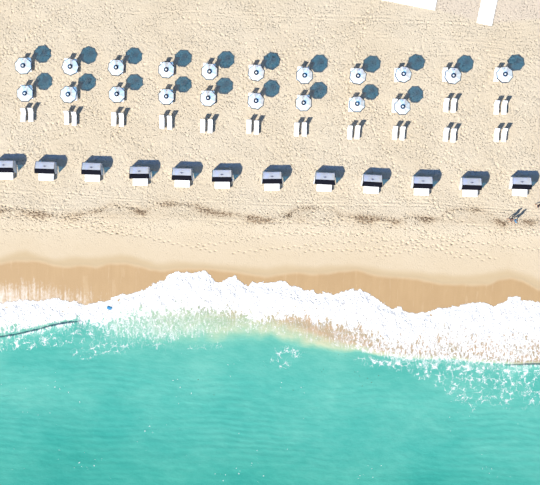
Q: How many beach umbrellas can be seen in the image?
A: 20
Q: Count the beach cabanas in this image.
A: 12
